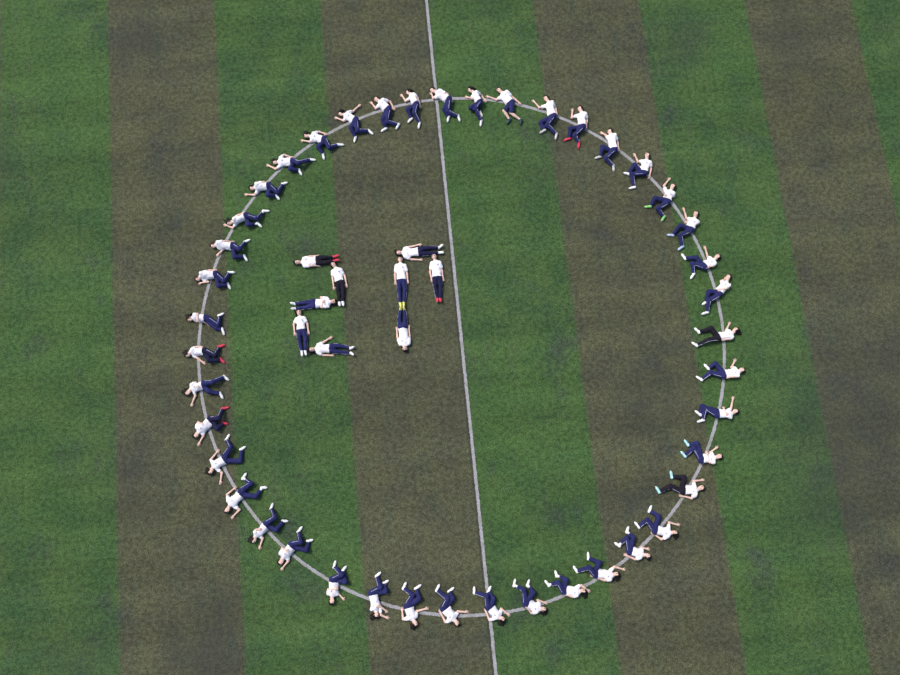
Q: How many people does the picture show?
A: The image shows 52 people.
